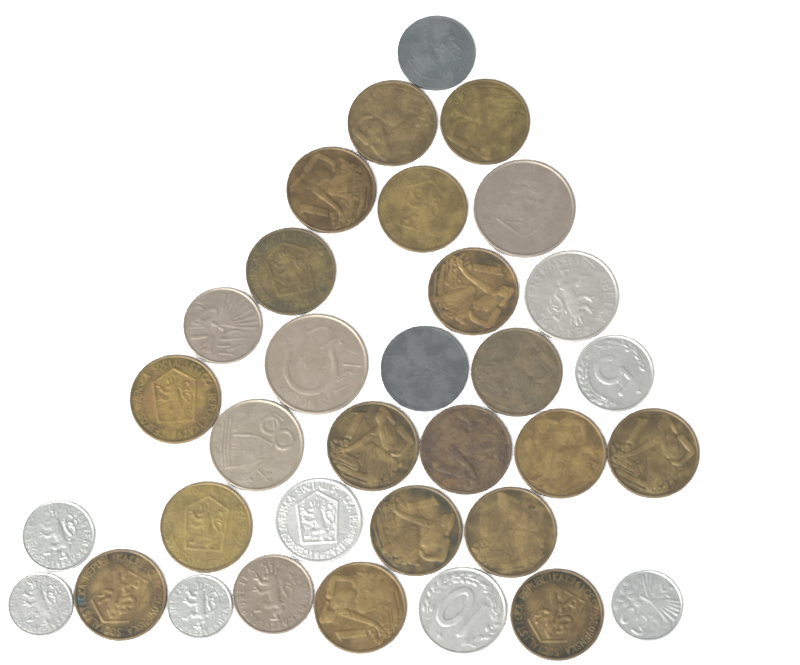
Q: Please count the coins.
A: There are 33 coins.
